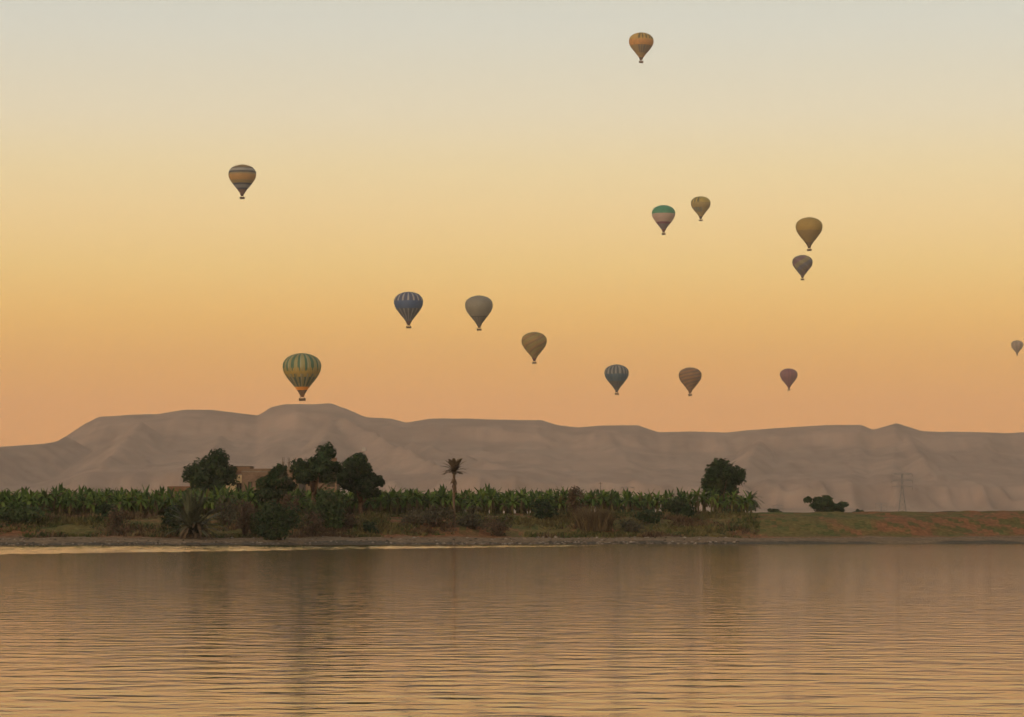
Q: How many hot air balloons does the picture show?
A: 14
